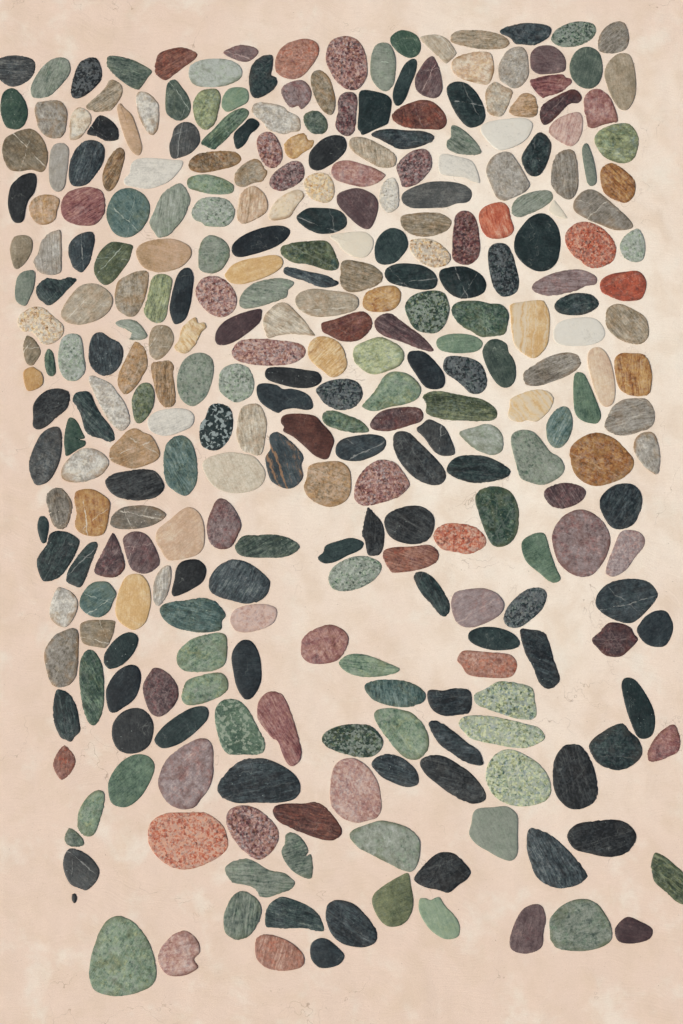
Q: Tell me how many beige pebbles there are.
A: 82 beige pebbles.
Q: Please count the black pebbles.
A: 81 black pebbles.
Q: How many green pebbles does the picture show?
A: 78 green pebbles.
